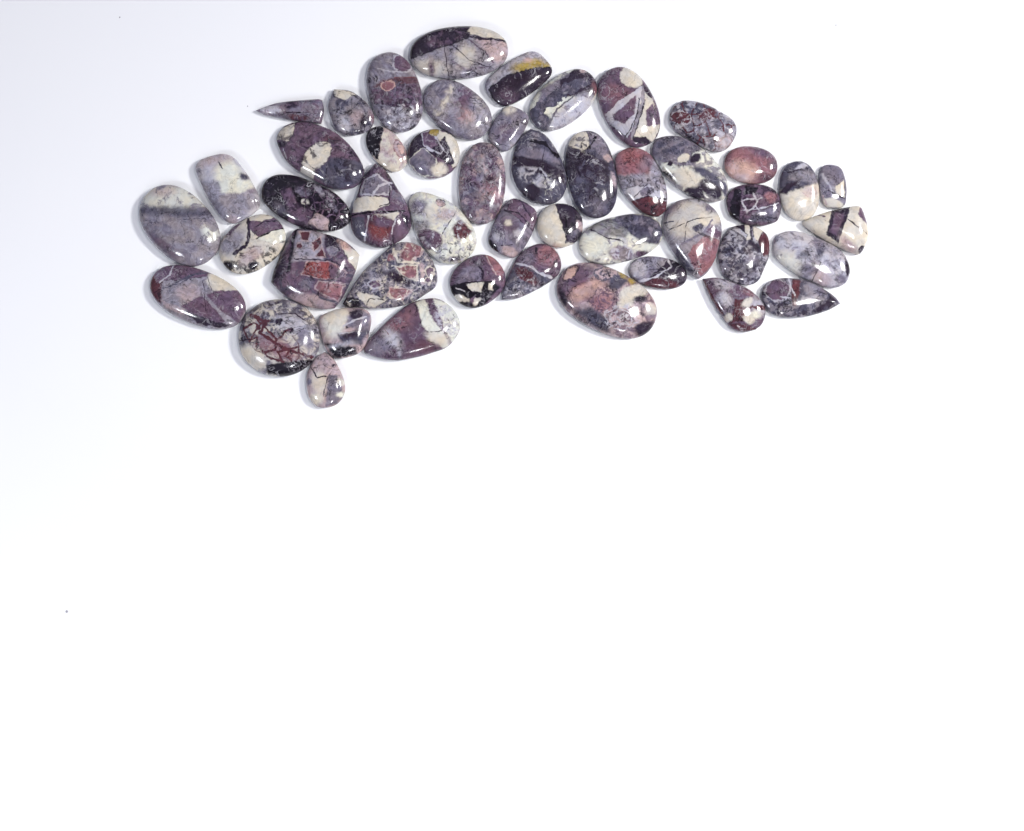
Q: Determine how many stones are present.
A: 48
